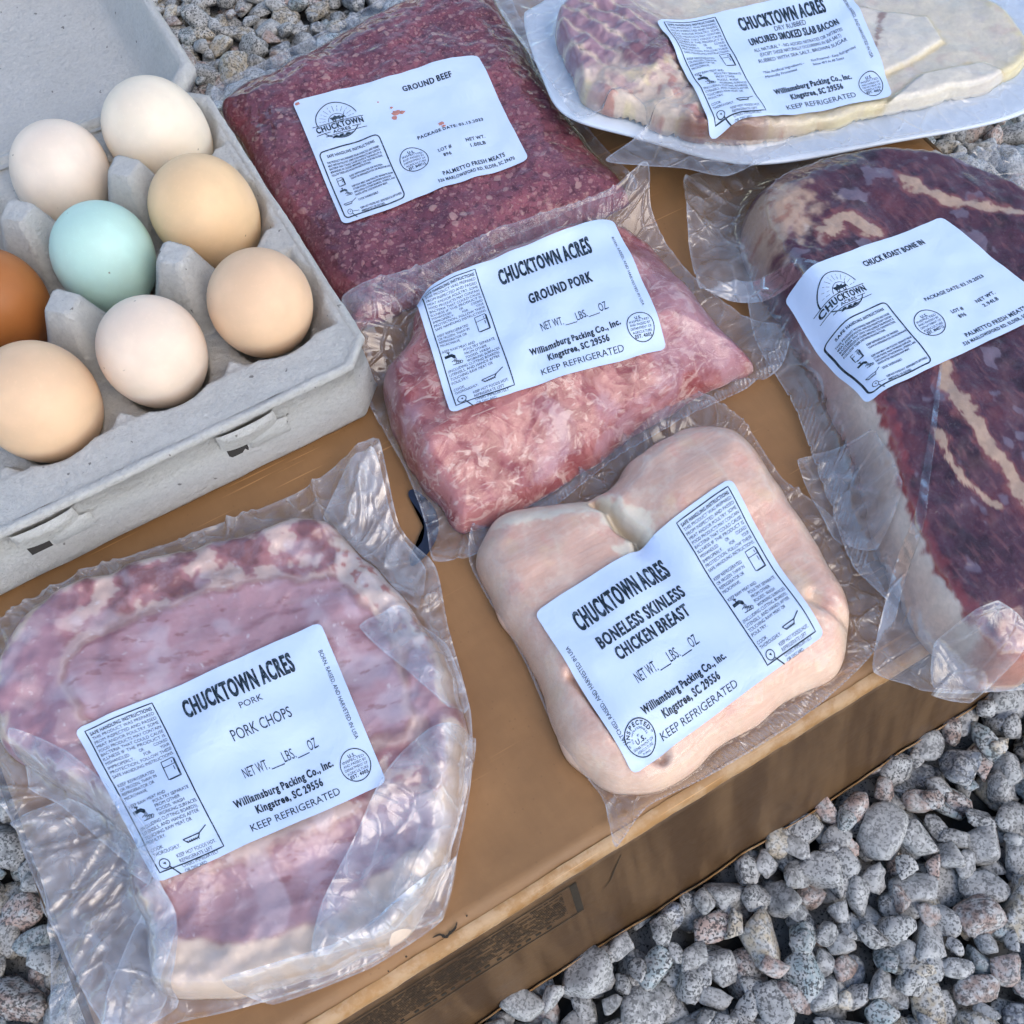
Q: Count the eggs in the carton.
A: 8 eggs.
